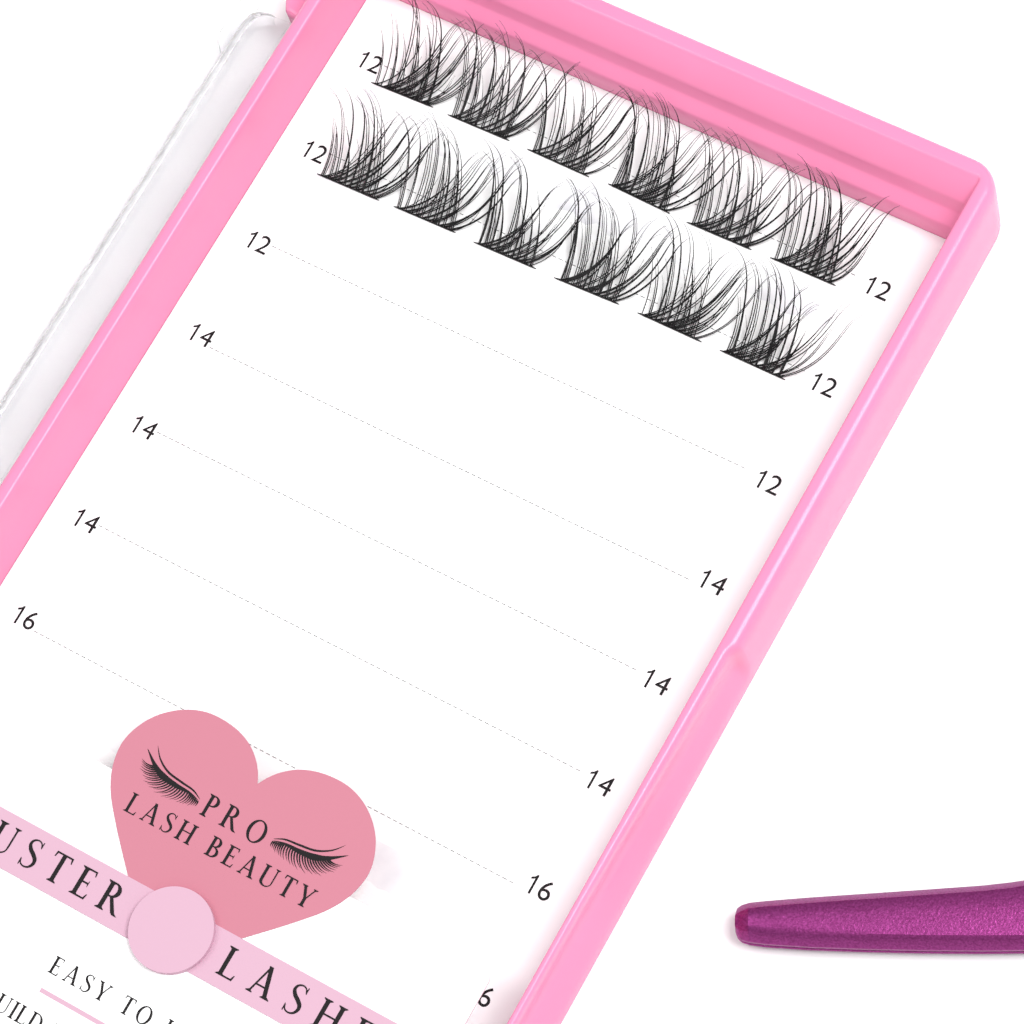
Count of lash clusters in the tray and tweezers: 12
